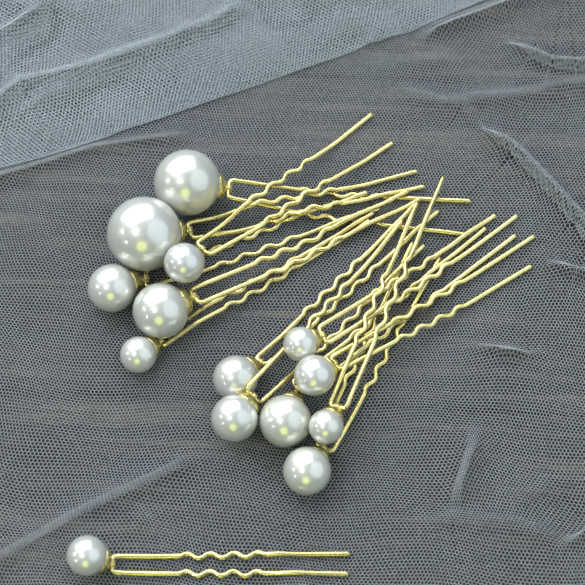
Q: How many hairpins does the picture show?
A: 14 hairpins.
